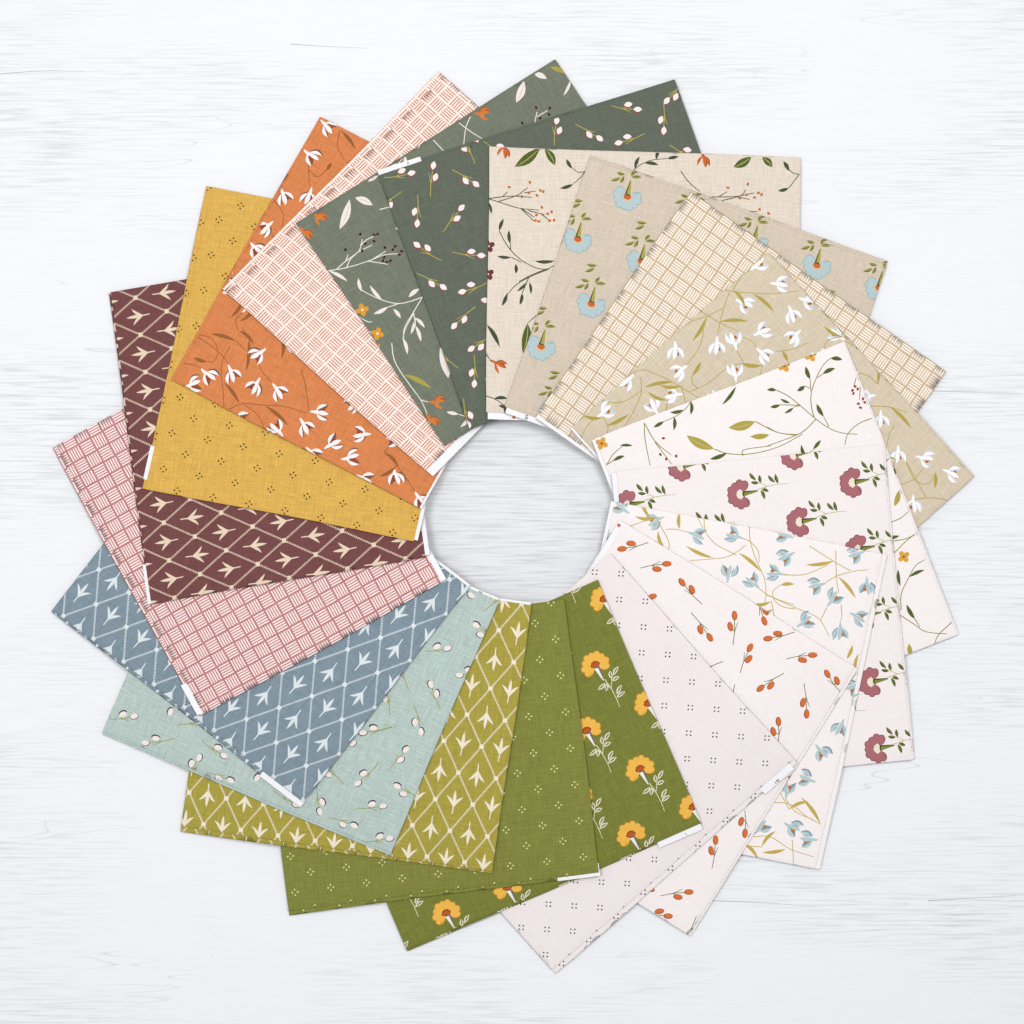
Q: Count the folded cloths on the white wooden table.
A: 21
